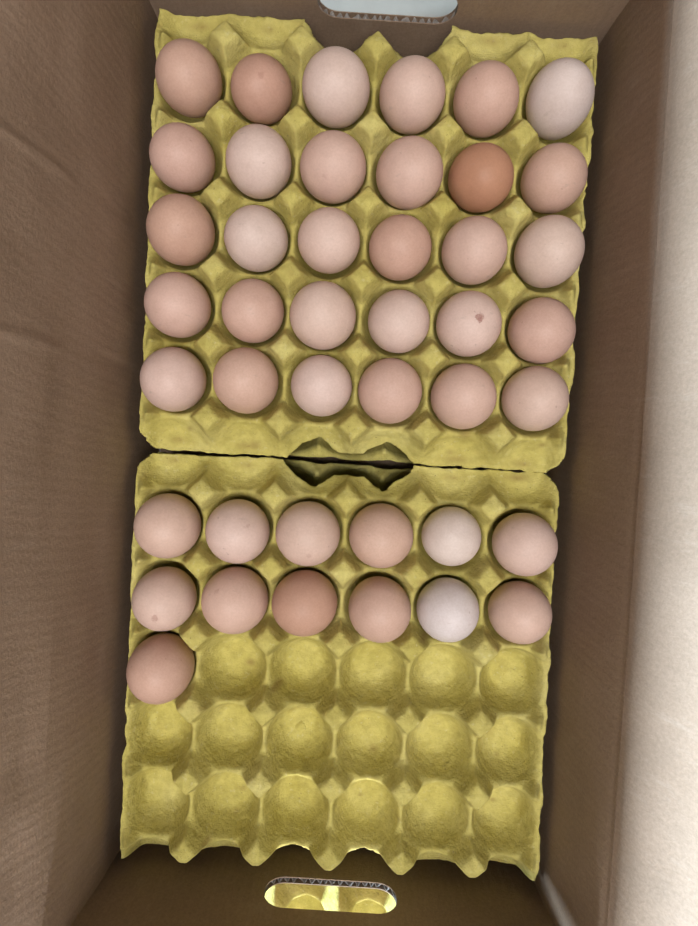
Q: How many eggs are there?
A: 43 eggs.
